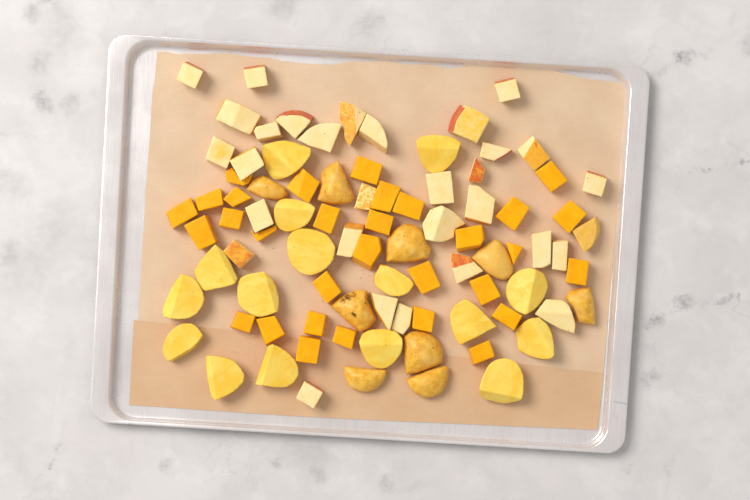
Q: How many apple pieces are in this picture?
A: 30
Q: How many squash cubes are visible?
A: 31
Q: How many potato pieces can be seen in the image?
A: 26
